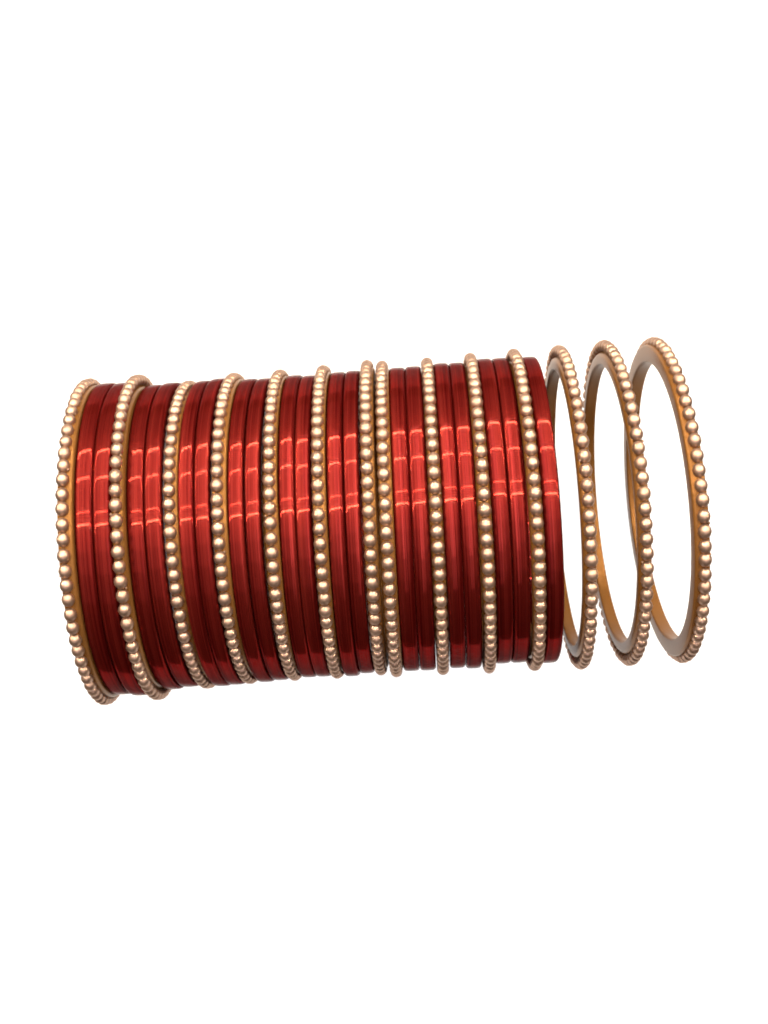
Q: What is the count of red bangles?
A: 19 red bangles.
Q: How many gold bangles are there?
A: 14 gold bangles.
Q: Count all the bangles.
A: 33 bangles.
